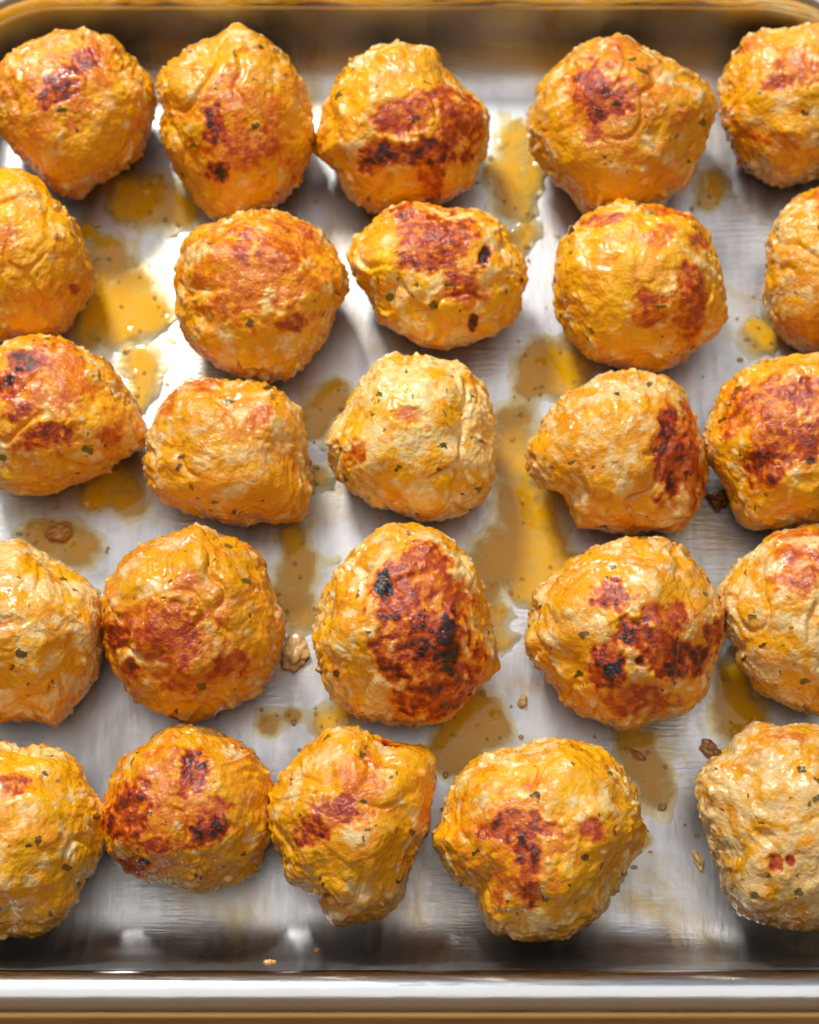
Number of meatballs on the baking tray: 25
